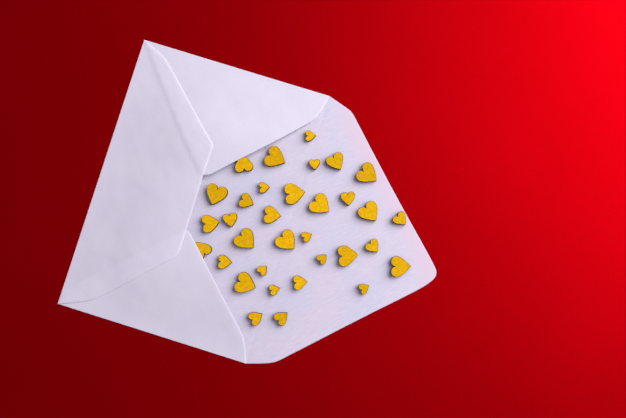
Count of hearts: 33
